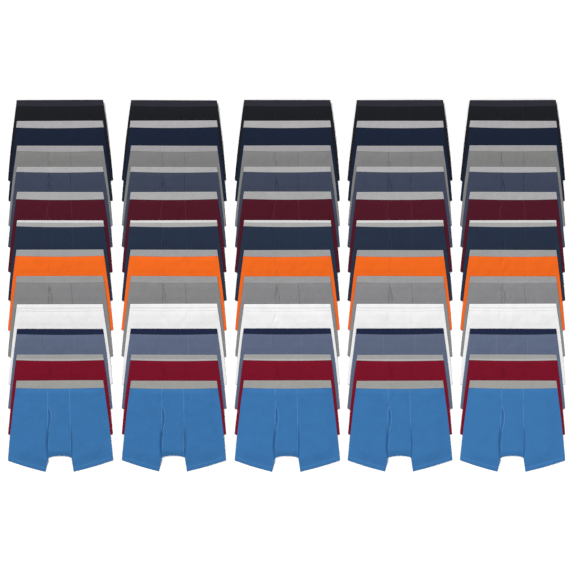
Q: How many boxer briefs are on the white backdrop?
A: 60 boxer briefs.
